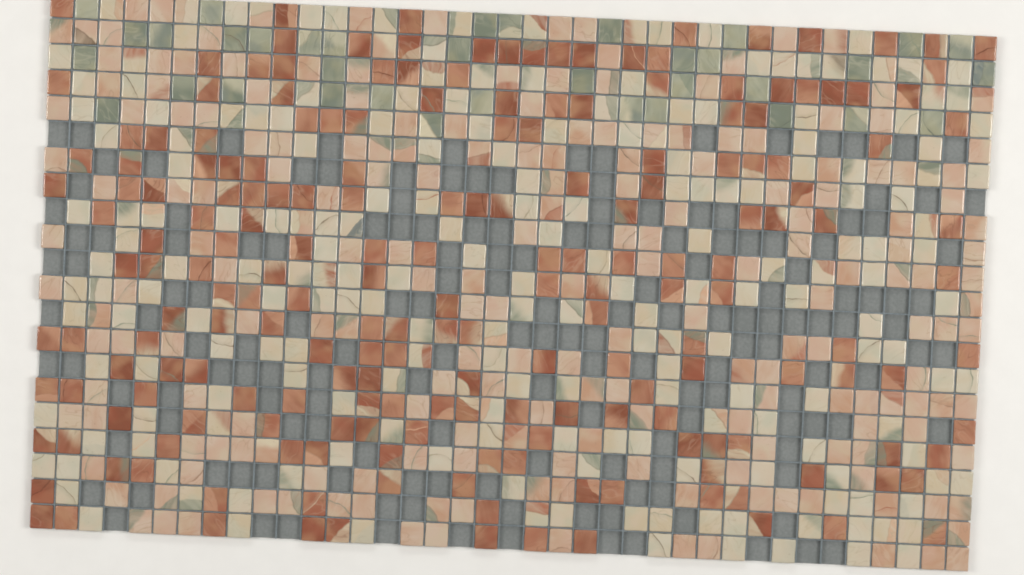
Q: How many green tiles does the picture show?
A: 36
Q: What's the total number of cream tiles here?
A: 200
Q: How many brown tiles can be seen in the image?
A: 199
